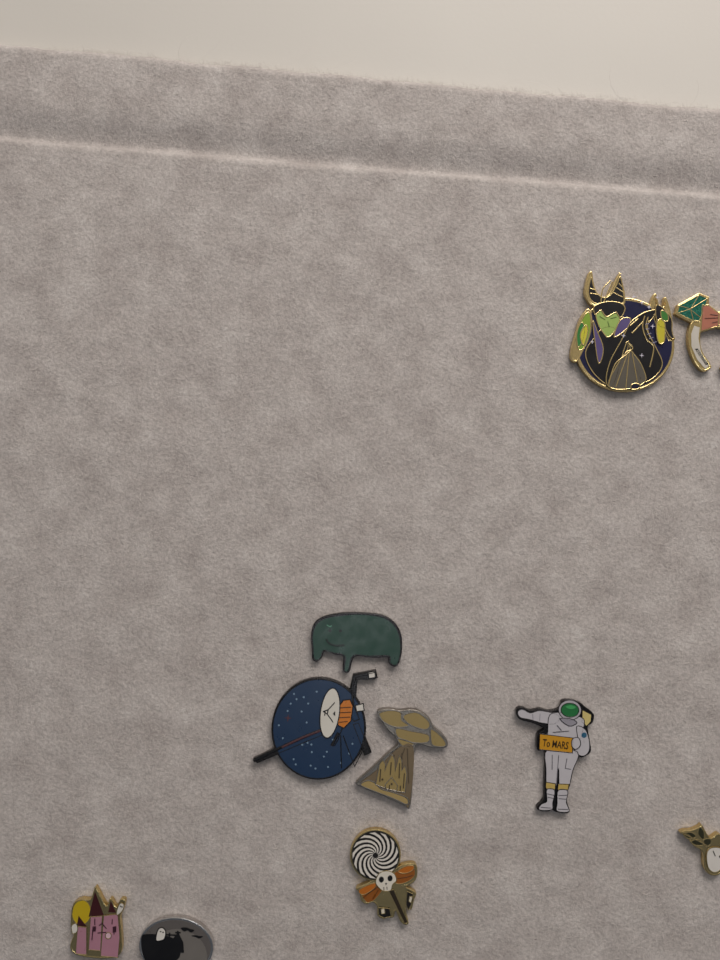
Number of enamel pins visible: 10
